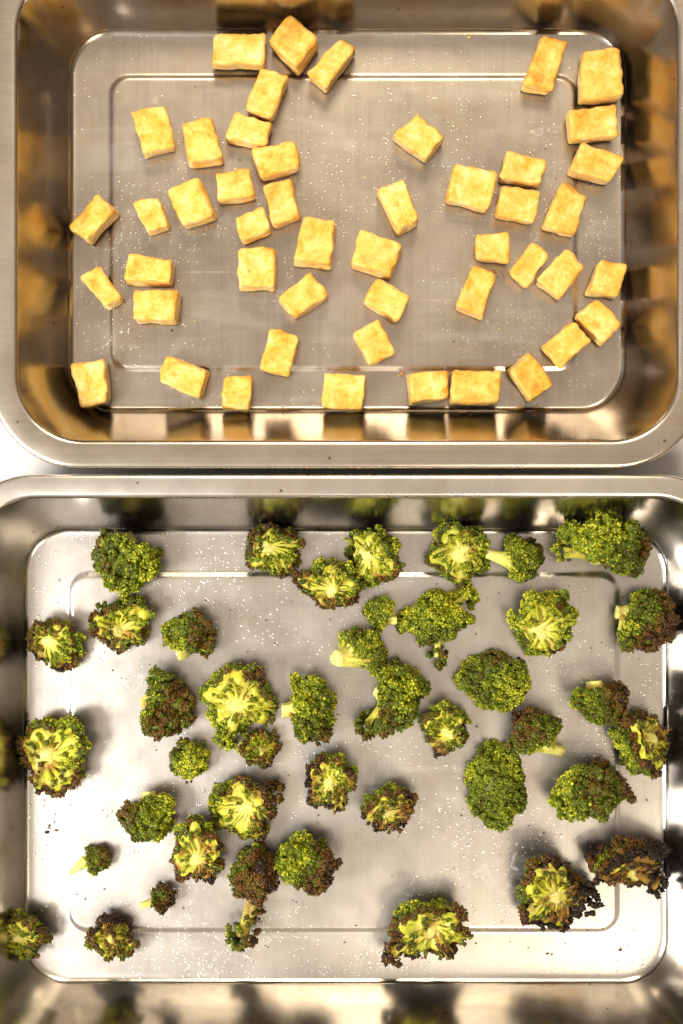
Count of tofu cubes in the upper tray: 48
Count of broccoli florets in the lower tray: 43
